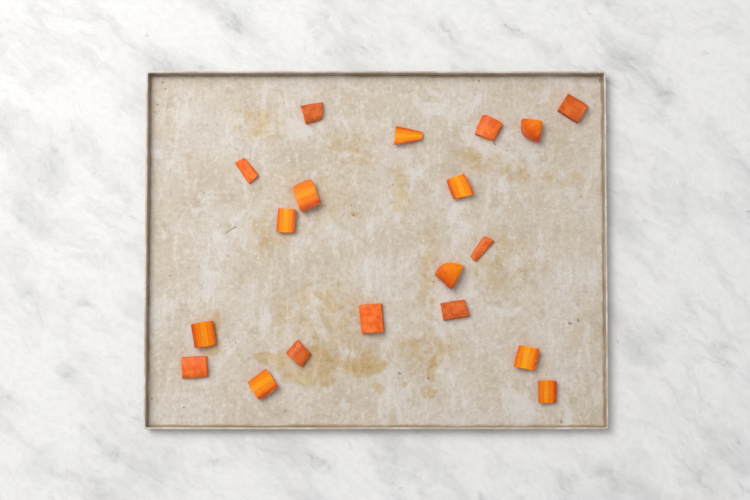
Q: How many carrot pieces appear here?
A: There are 19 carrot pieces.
